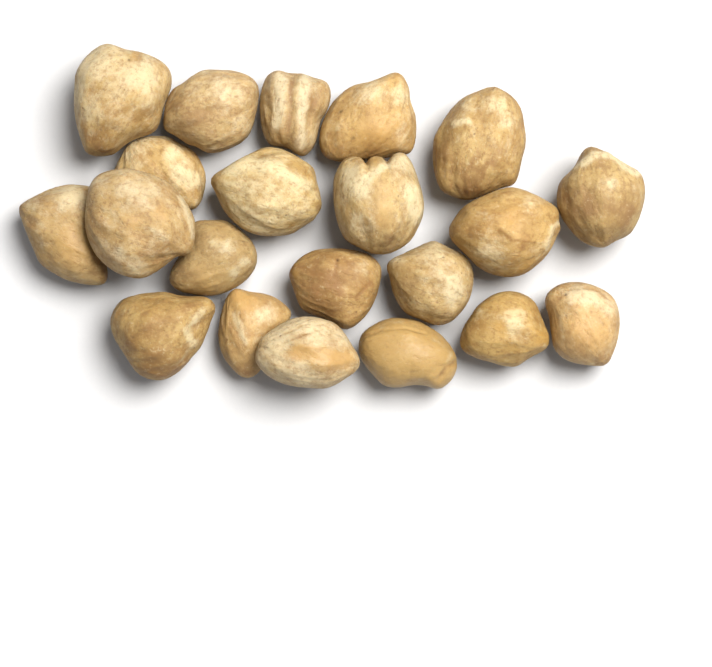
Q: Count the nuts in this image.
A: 21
